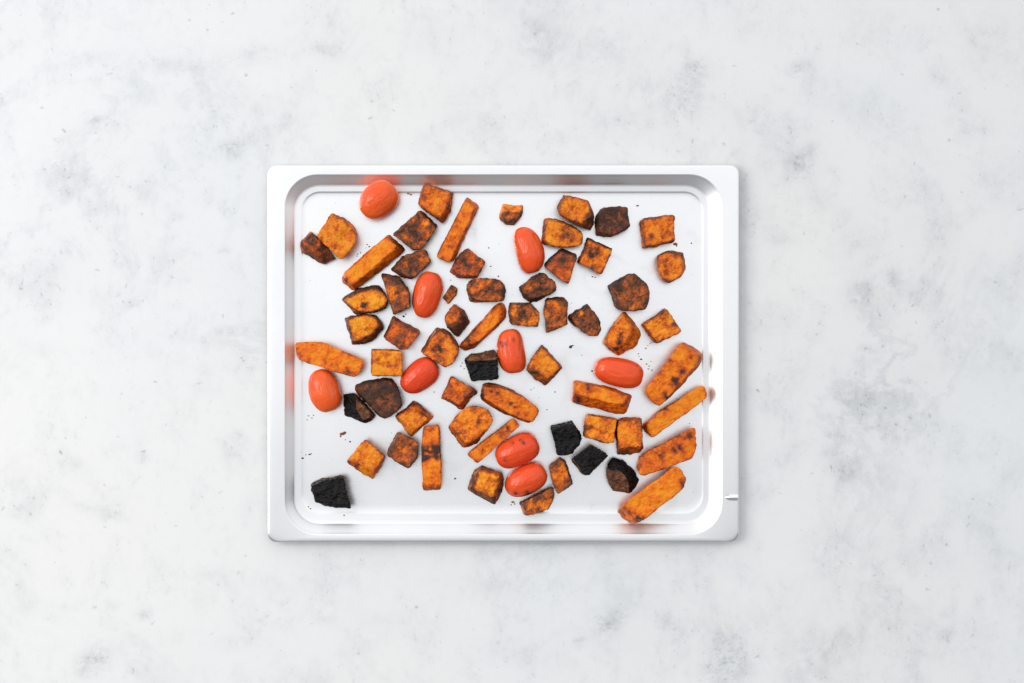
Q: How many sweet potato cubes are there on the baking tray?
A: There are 42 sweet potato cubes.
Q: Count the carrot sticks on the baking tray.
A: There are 12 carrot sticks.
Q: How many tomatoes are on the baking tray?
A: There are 9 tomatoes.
